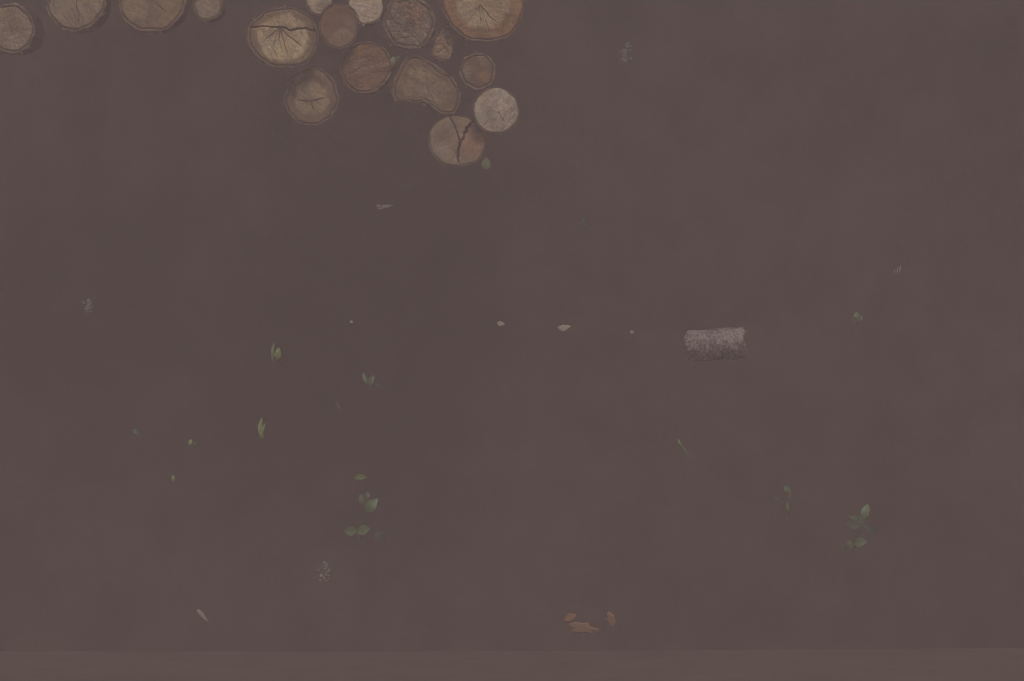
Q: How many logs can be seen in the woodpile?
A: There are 17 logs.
